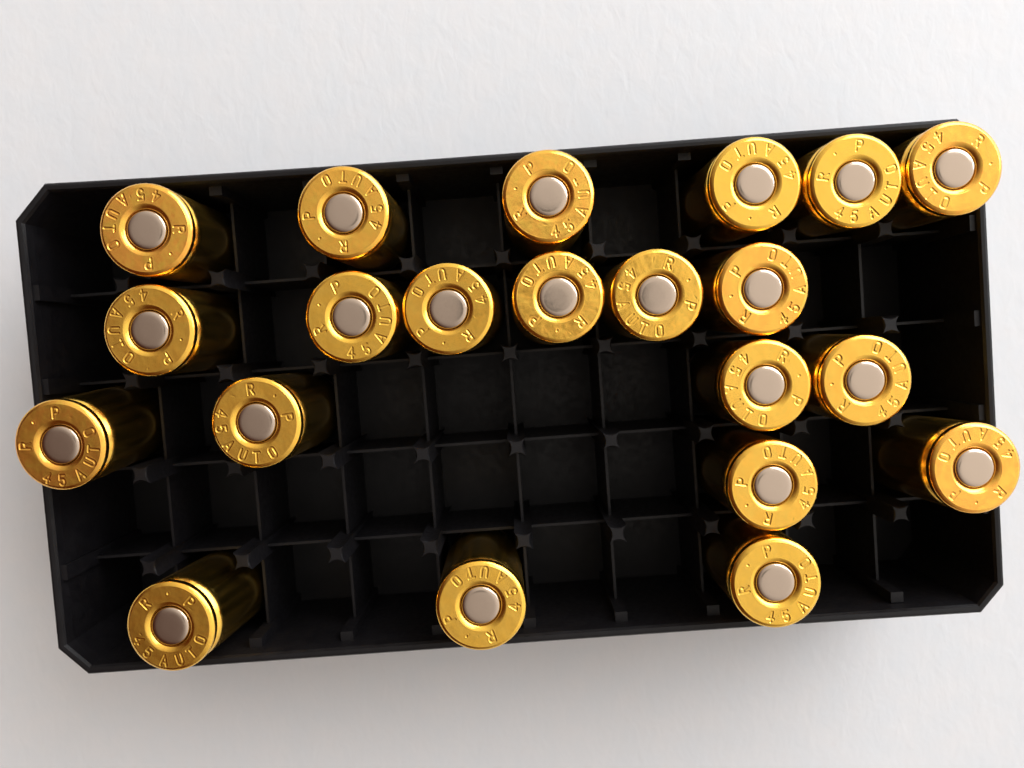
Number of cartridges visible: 21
